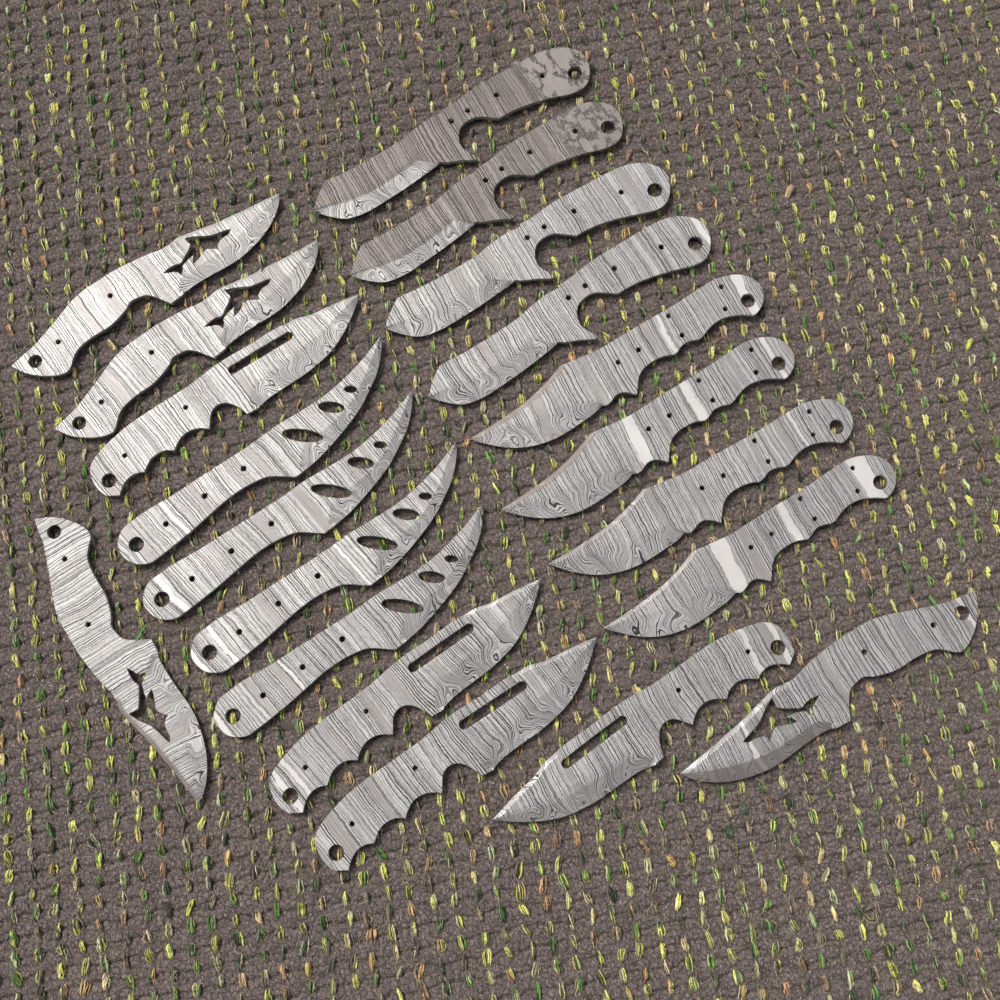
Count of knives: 20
